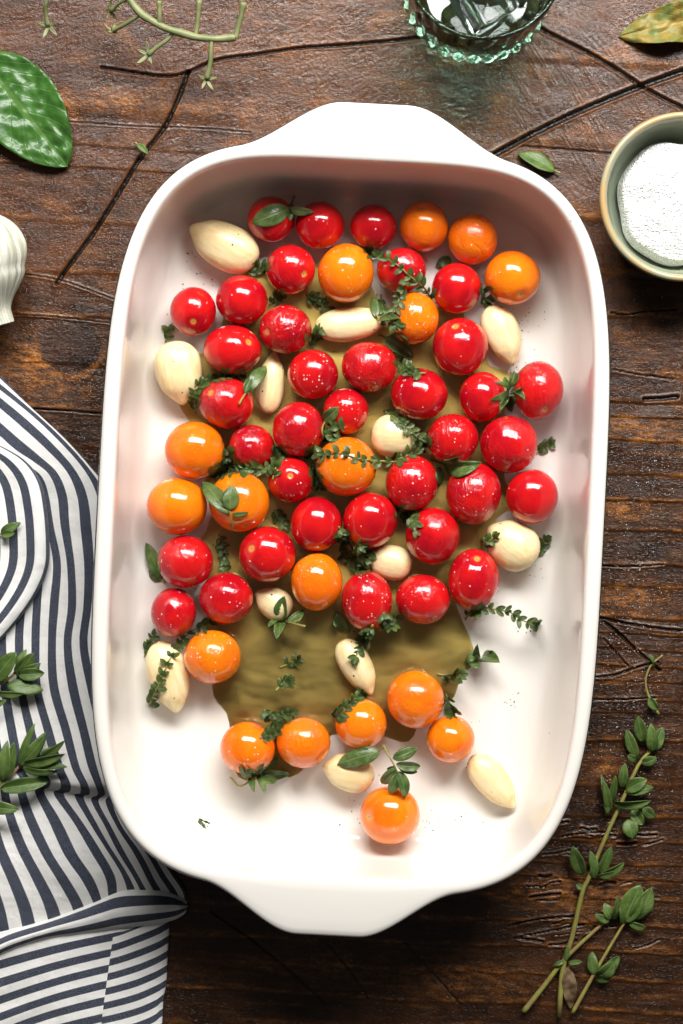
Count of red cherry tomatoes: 36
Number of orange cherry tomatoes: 17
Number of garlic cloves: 13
